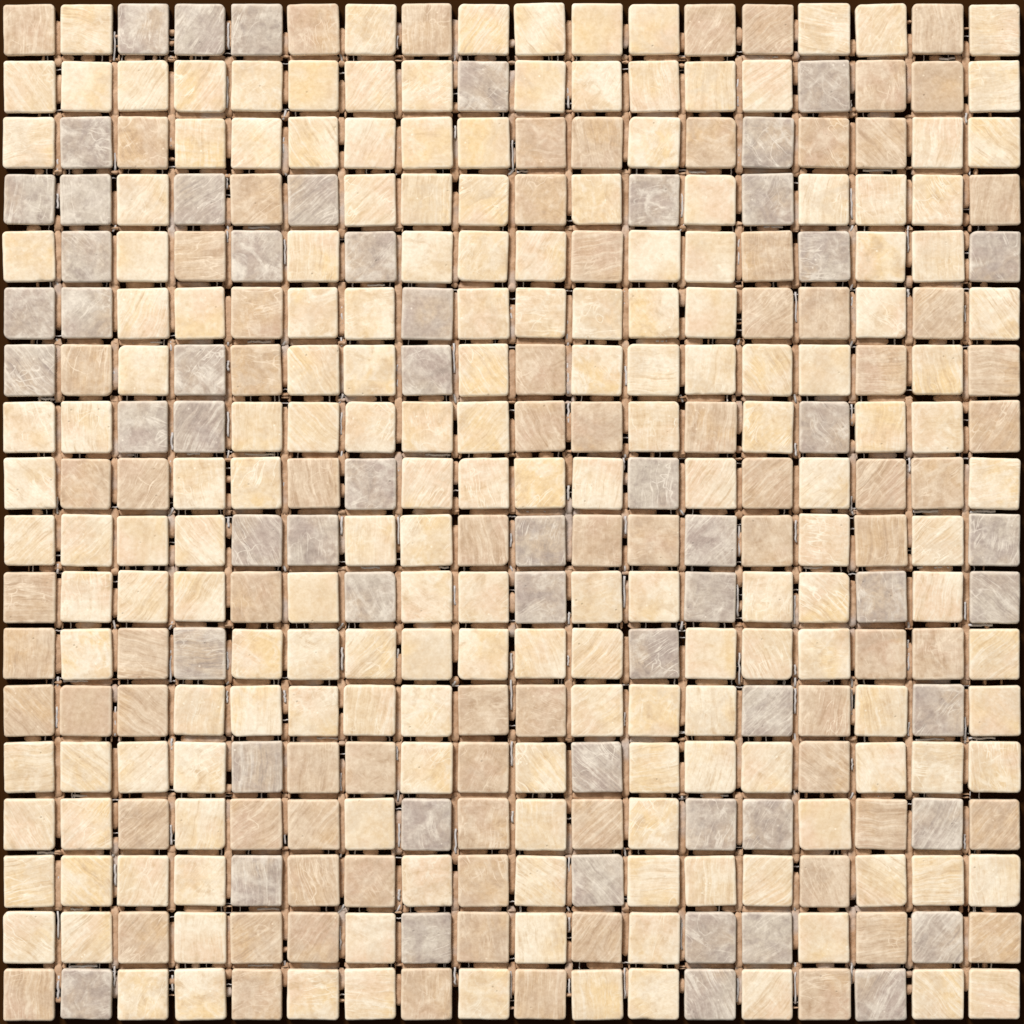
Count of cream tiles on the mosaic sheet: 183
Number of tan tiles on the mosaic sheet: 83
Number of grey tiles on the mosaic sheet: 58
